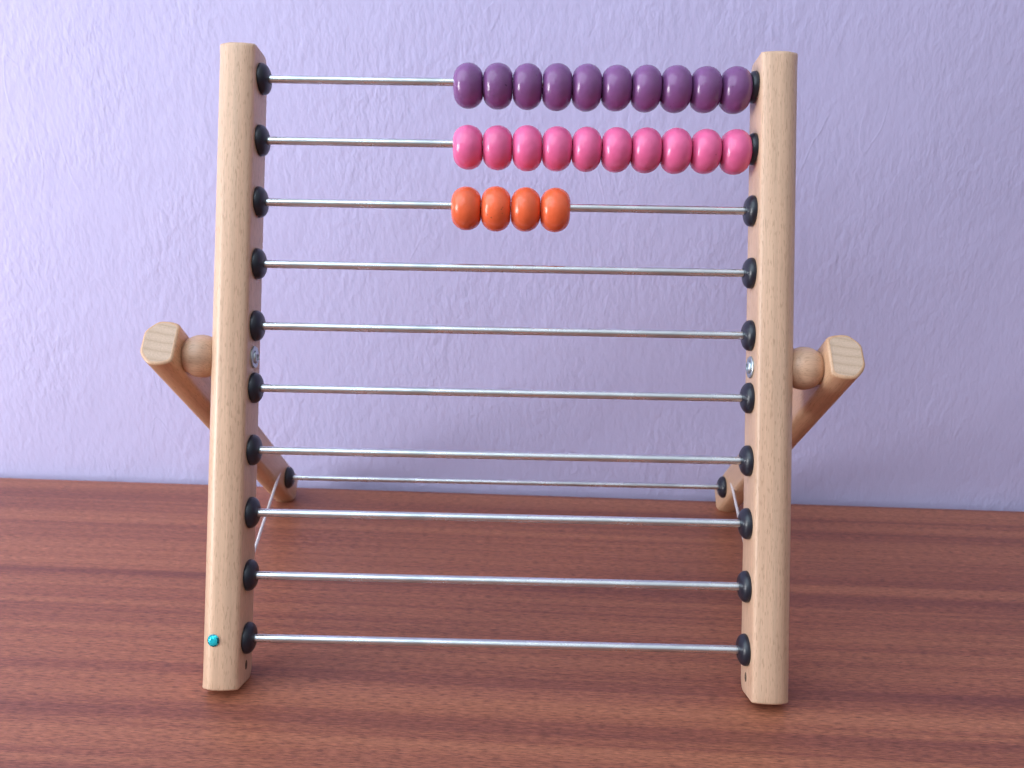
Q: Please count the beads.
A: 24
